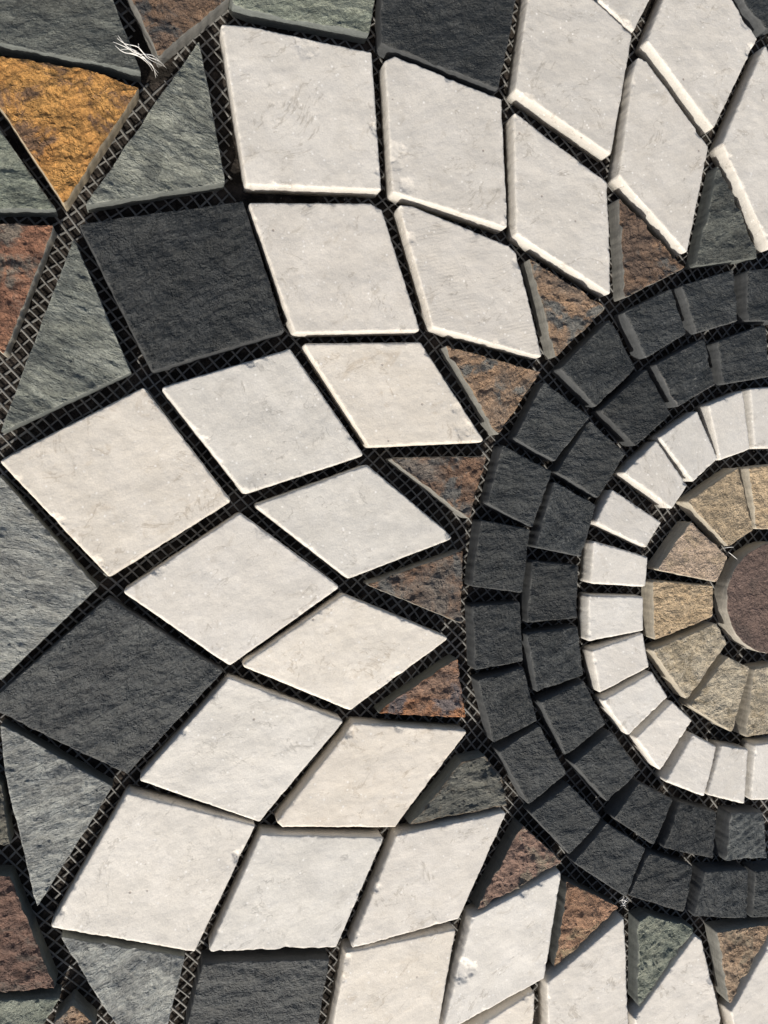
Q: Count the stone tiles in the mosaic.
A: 107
